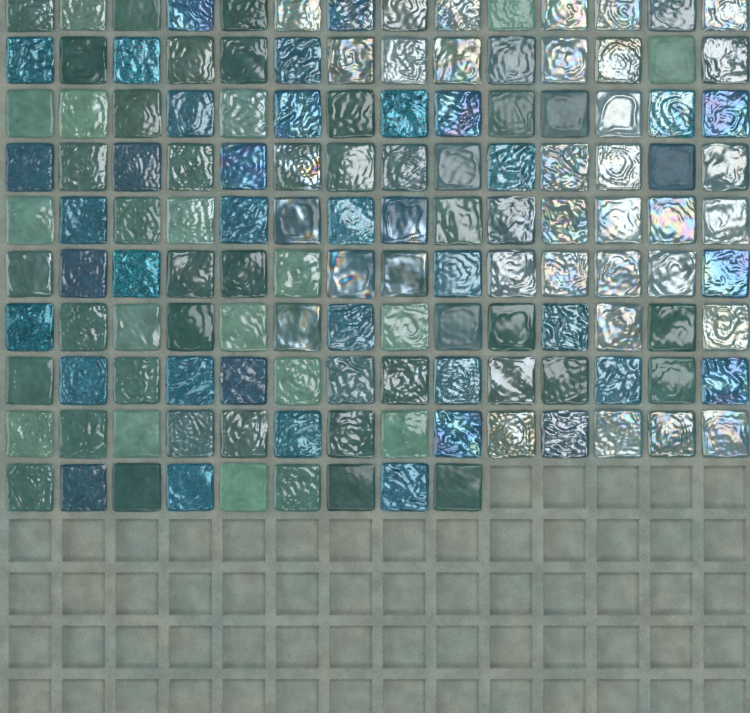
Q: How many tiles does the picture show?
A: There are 135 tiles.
